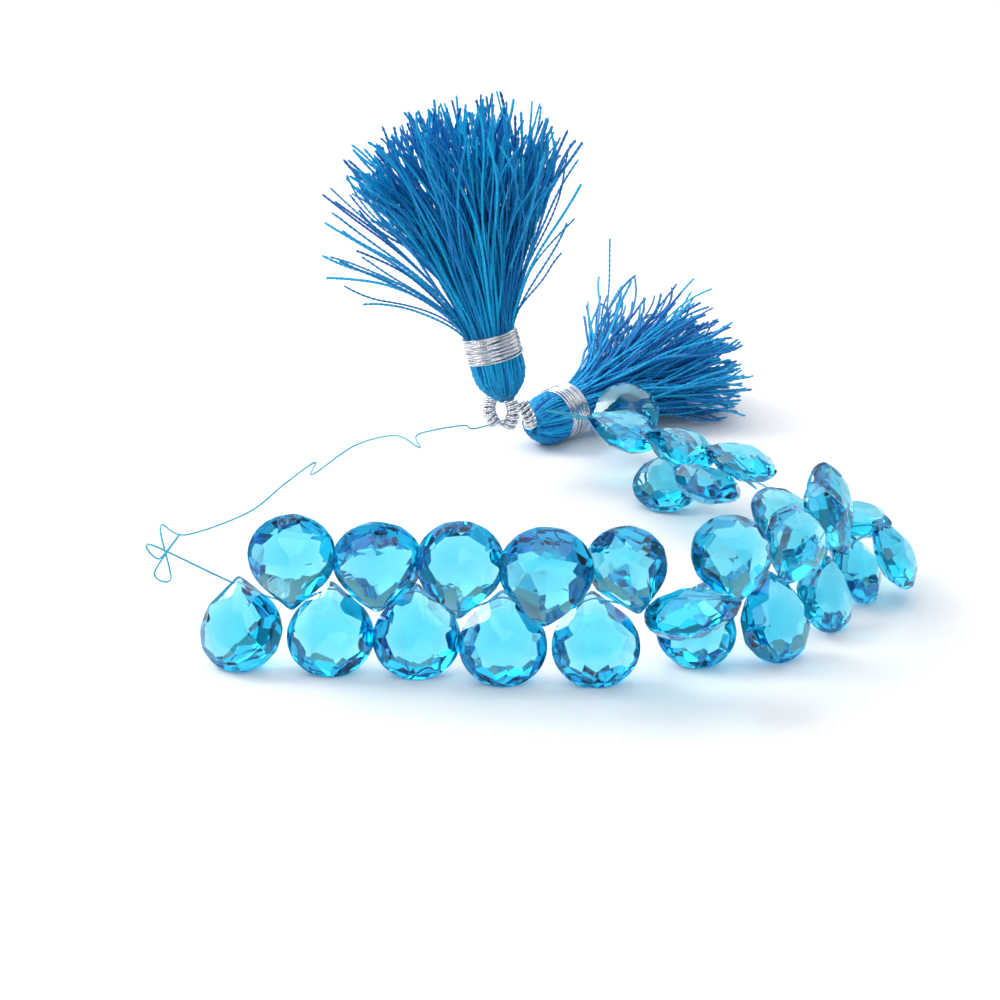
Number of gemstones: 28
